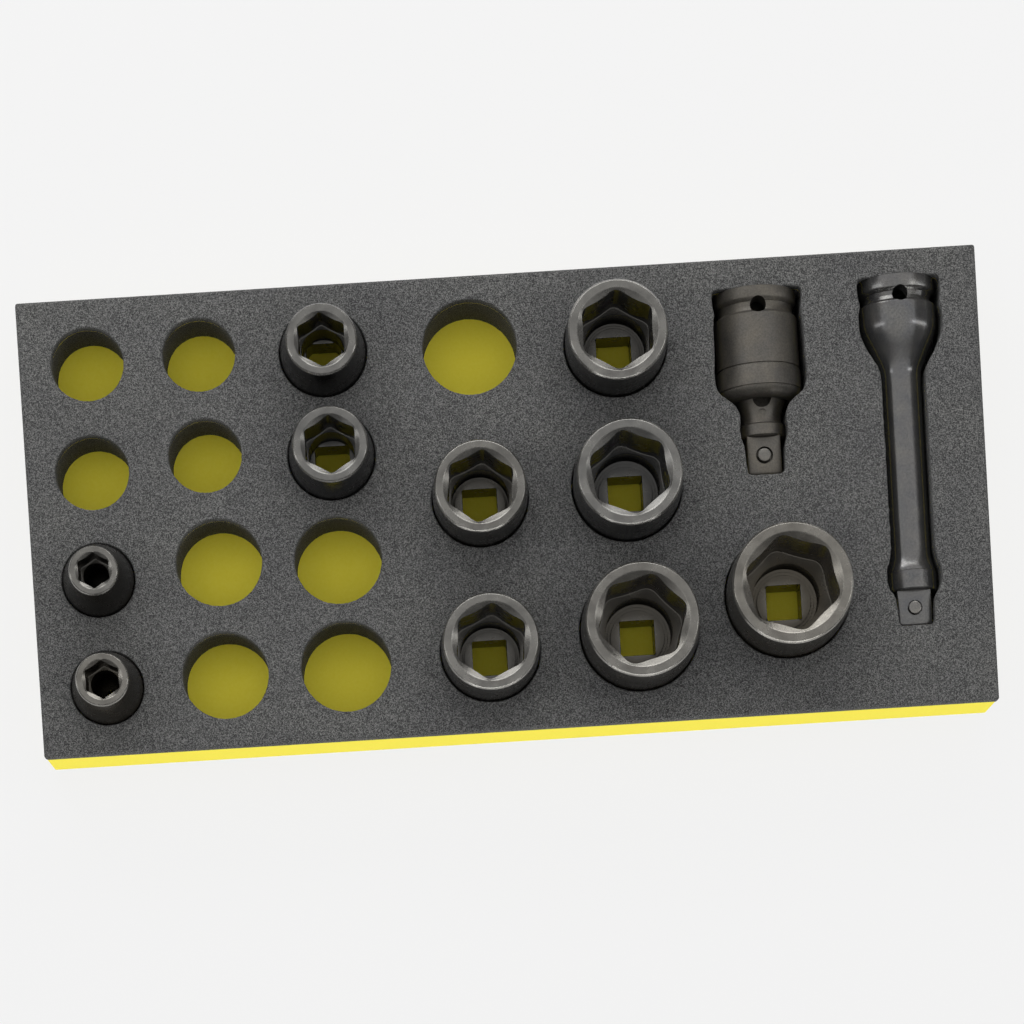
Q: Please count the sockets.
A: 10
